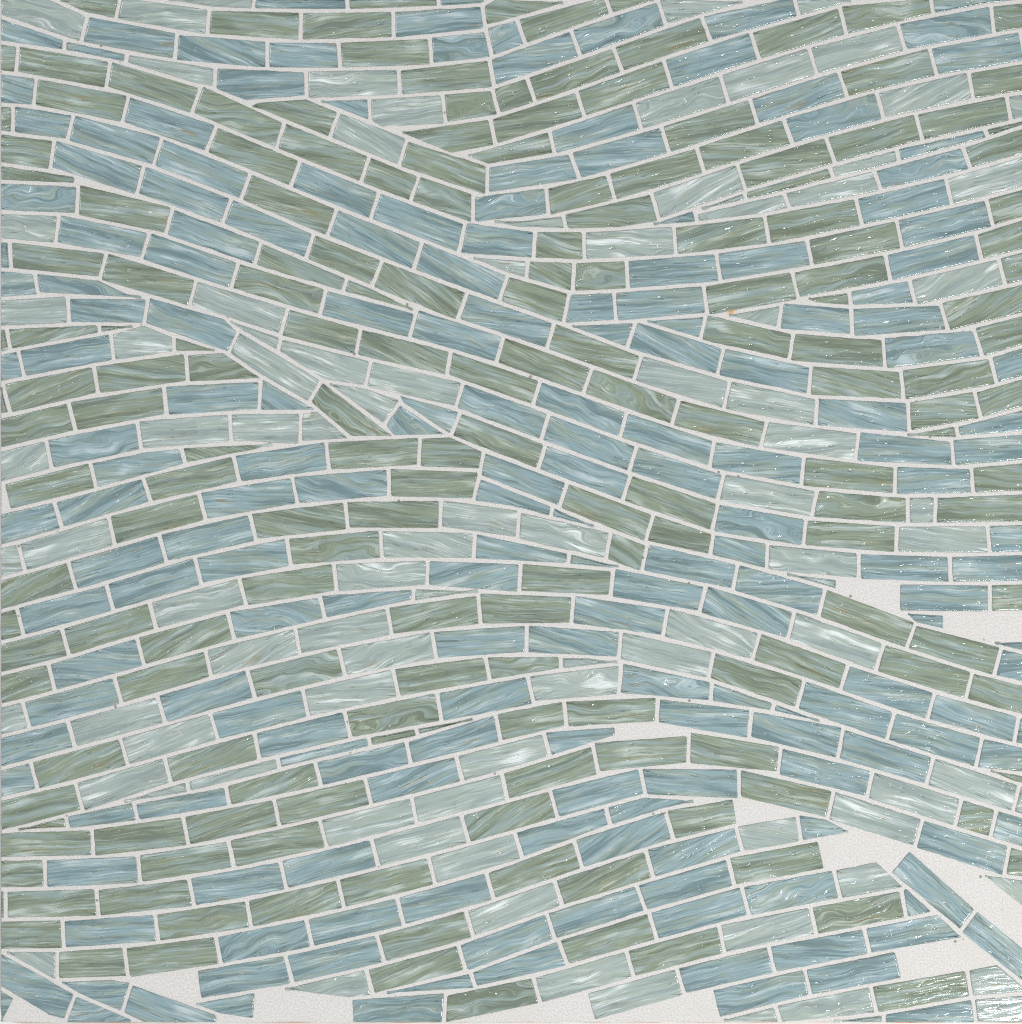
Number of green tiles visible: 183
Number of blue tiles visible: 193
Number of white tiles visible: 90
